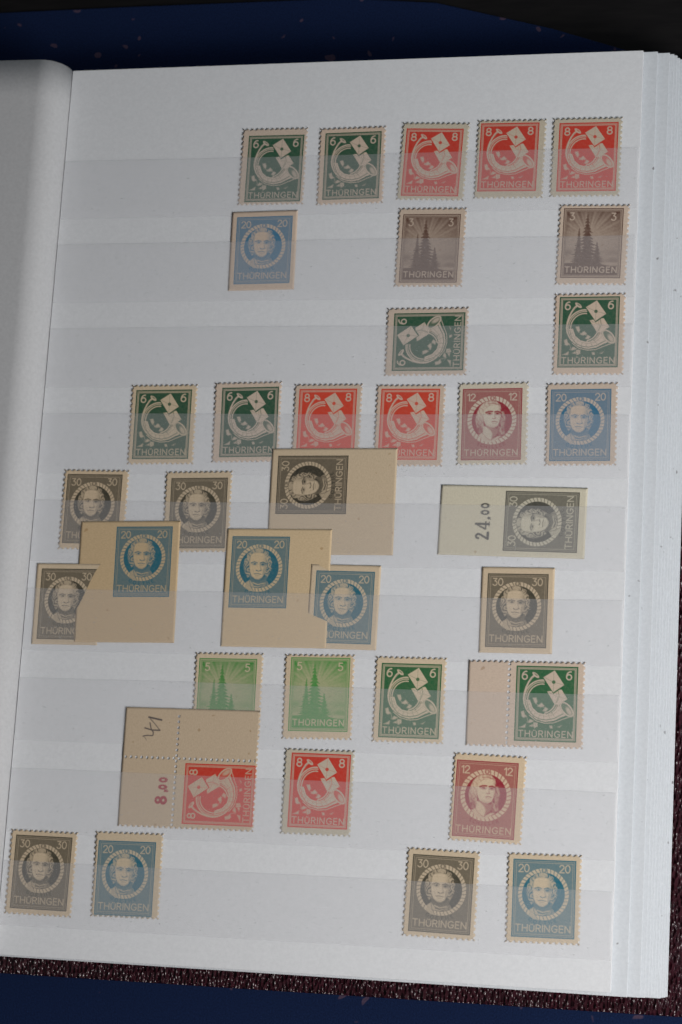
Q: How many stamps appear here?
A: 36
